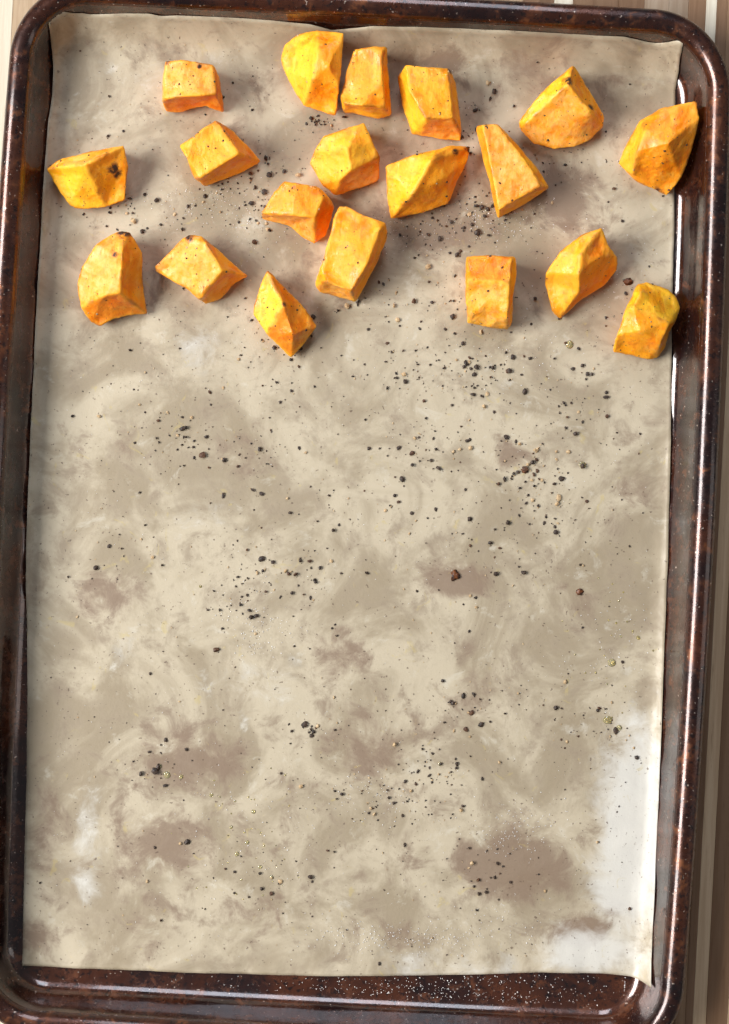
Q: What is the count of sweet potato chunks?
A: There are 19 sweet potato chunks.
